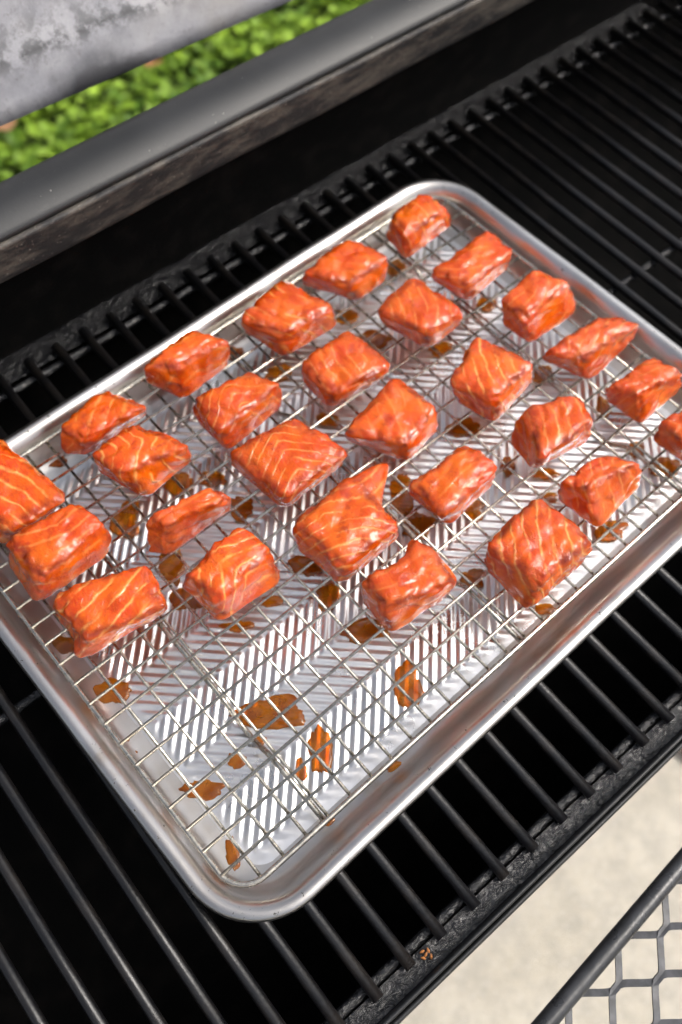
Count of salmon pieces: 28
